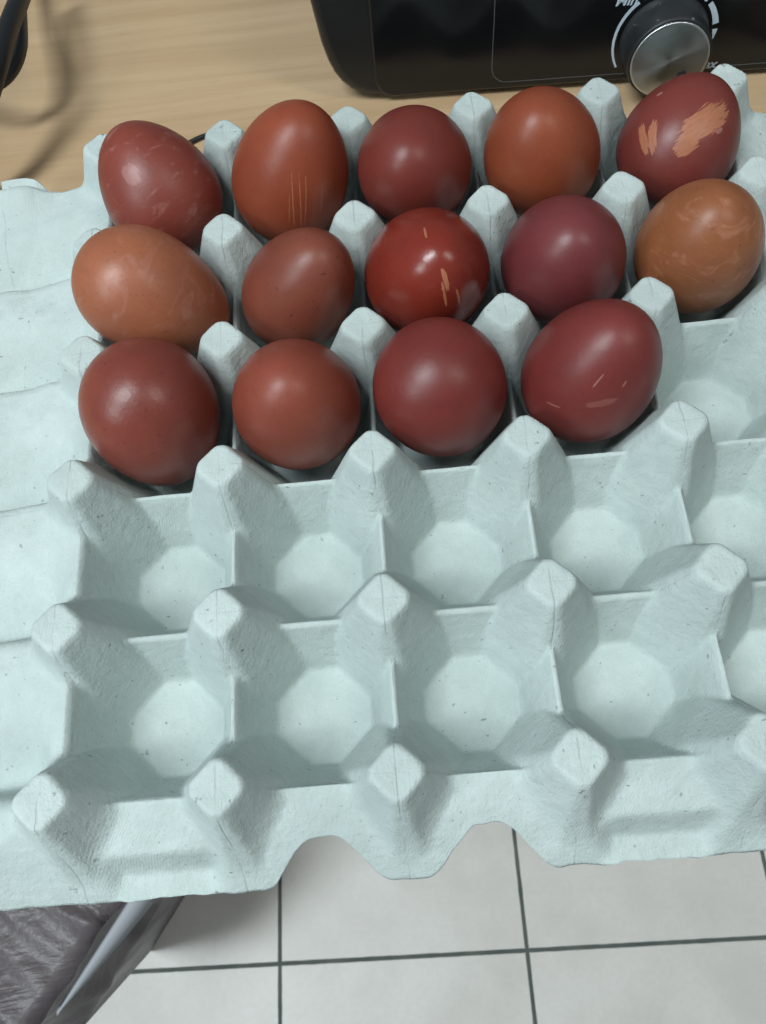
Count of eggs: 14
